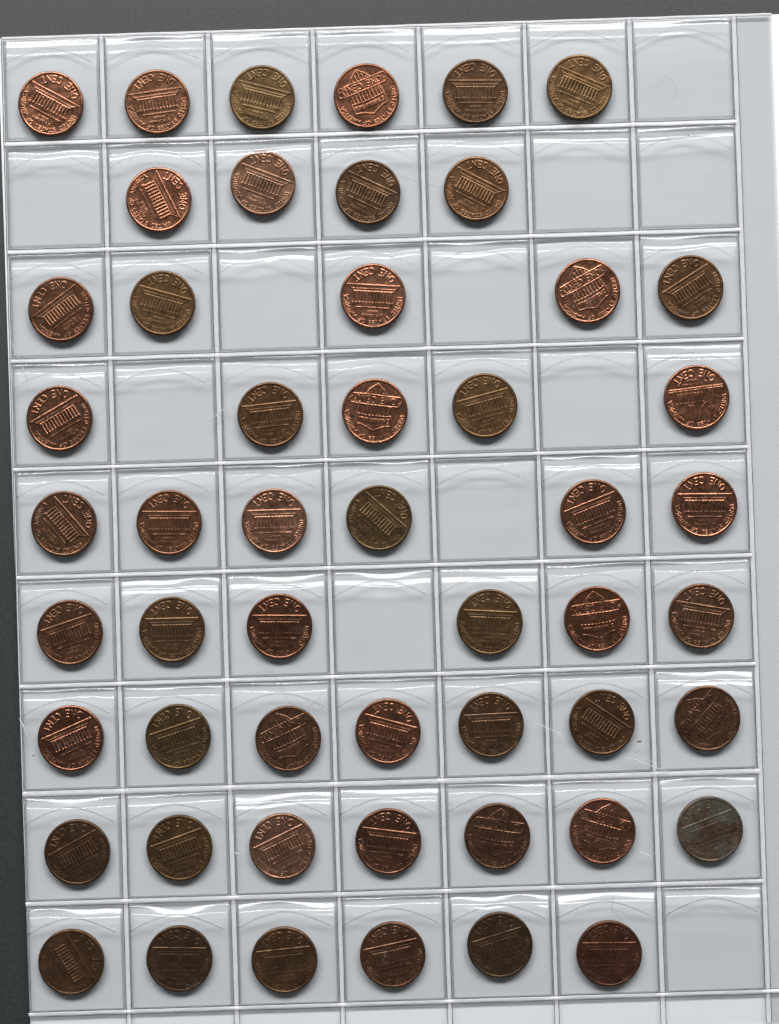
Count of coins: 52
